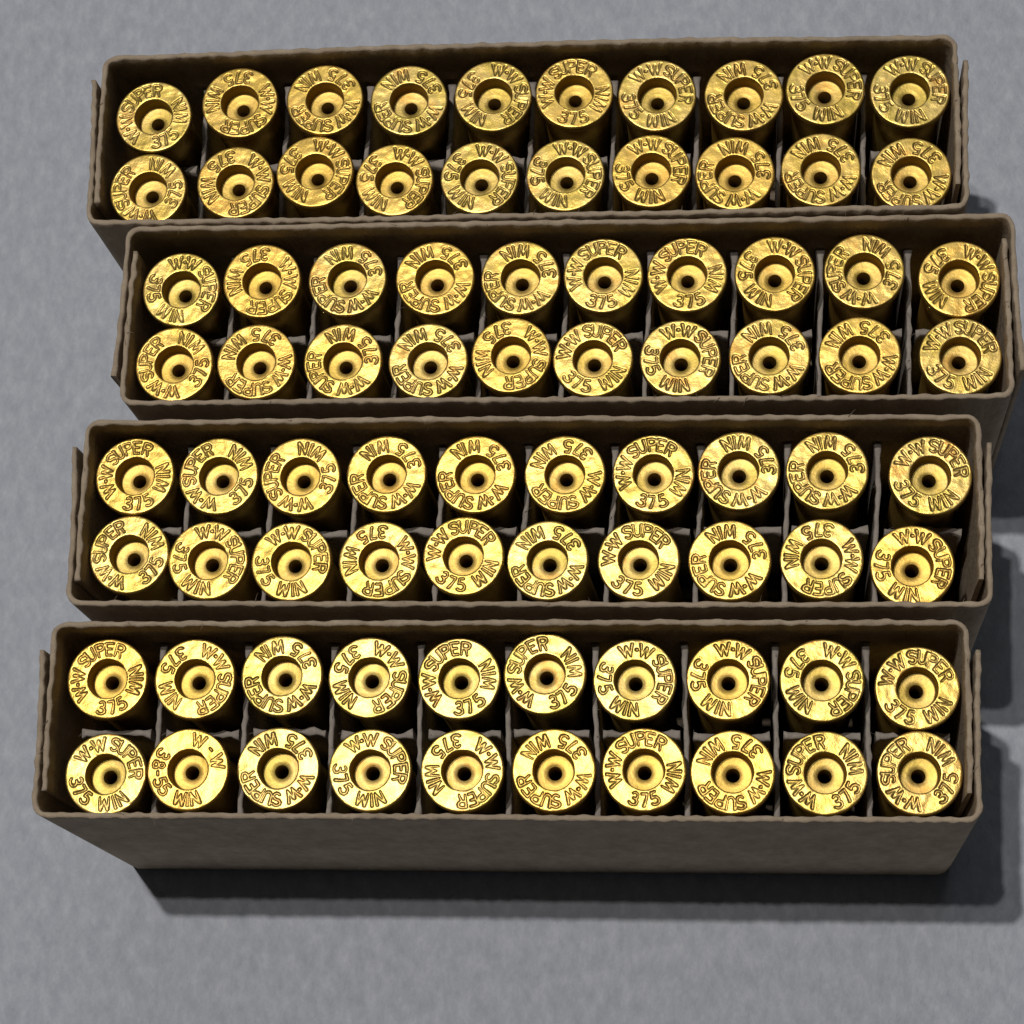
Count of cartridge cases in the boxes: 80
